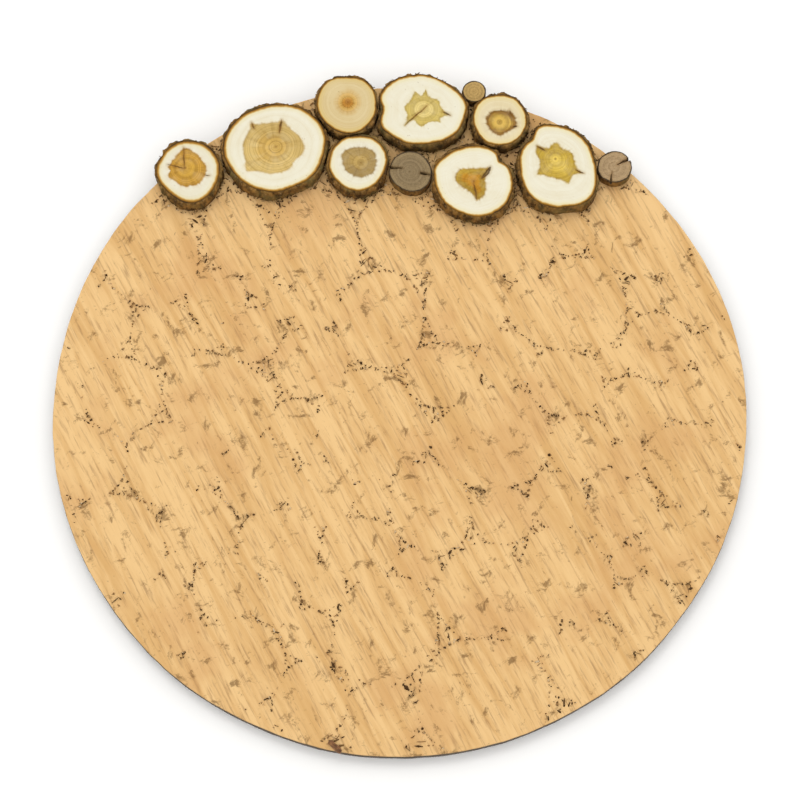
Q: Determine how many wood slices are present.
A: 11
